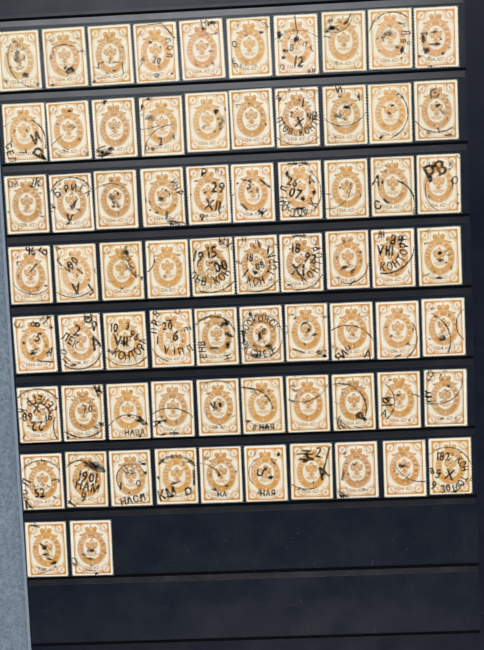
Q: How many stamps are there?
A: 72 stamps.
